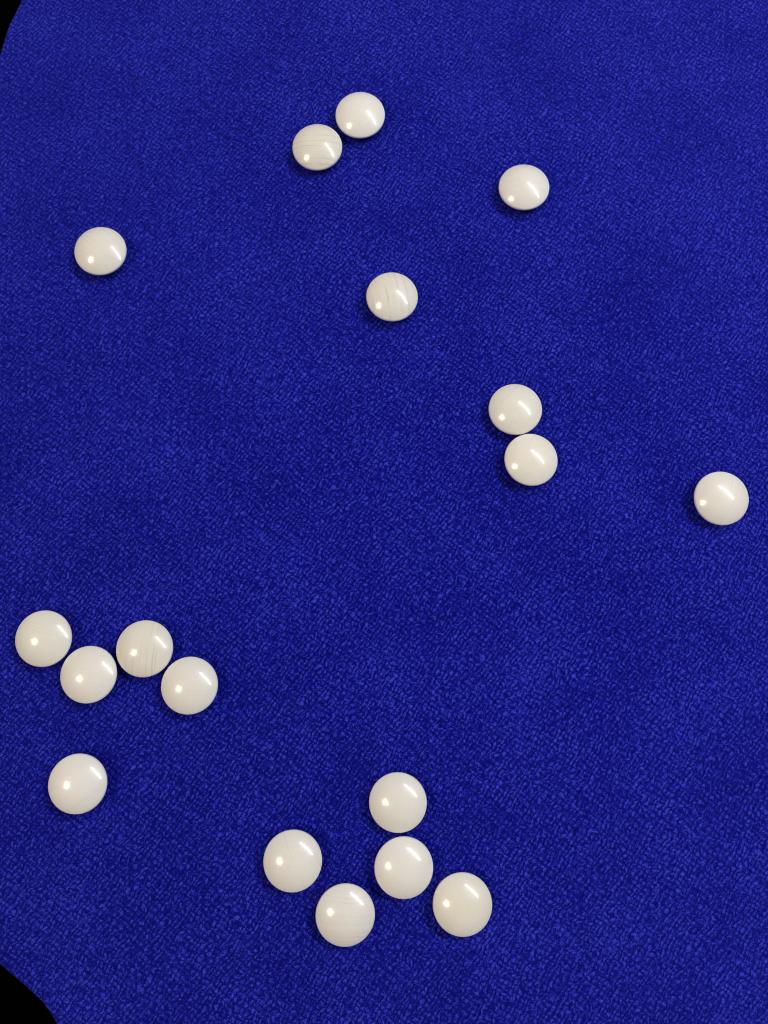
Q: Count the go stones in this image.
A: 18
